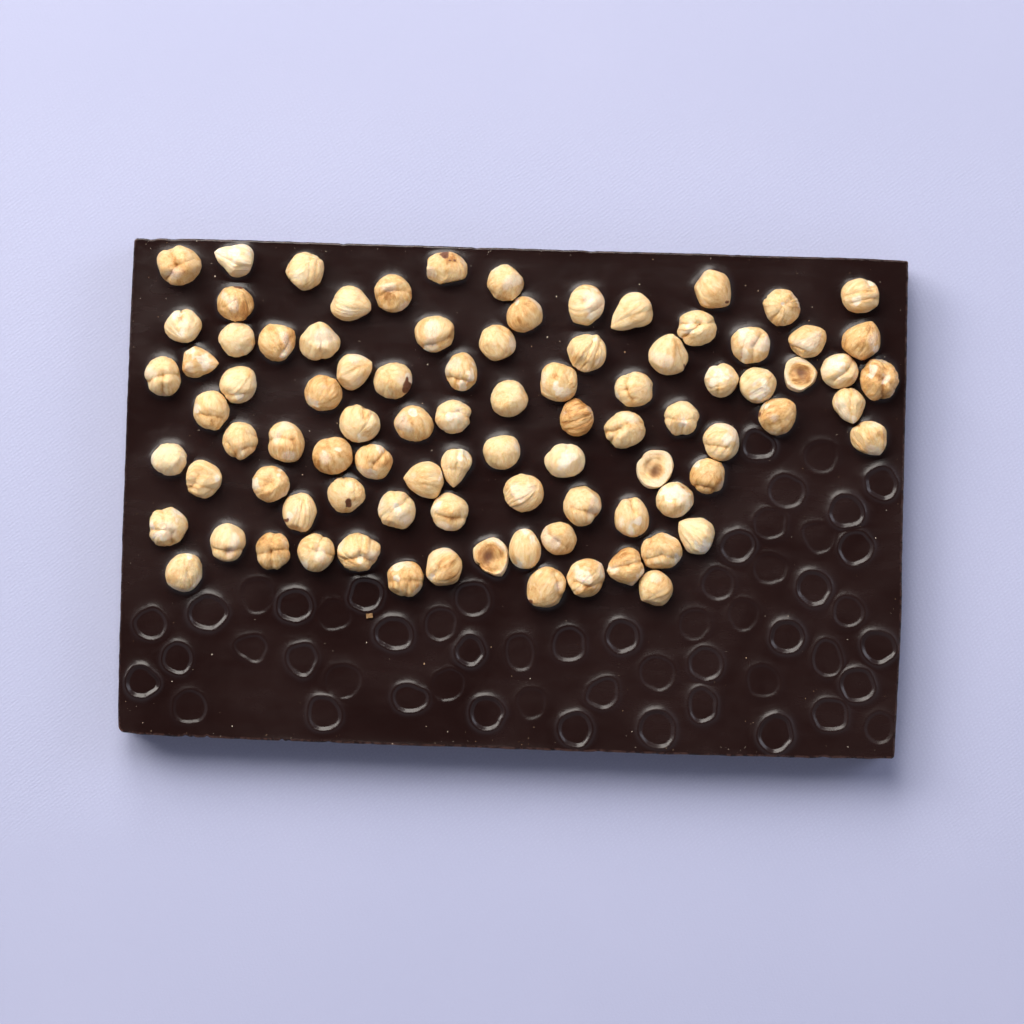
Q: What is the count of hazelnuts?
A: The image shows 90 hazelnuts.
